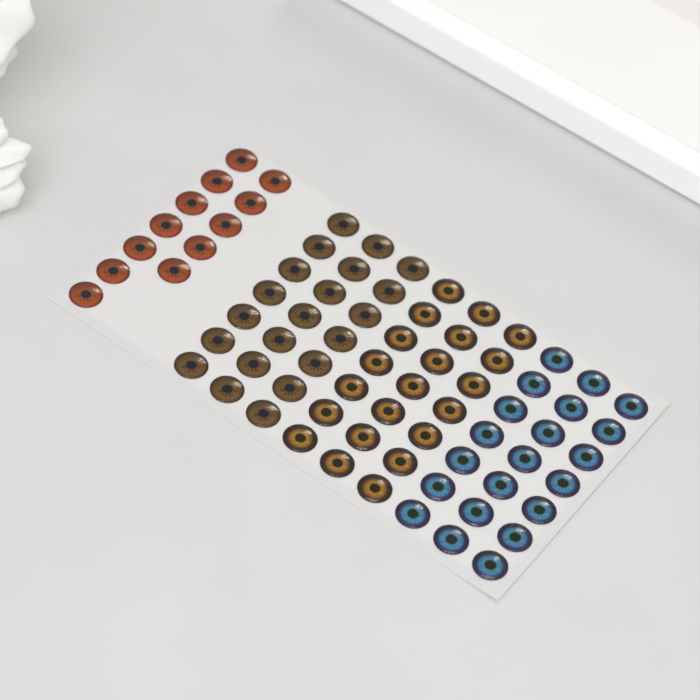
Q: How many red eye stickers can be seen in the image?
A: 12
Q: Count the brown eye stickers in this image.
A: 21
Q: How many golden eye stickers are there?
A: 21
